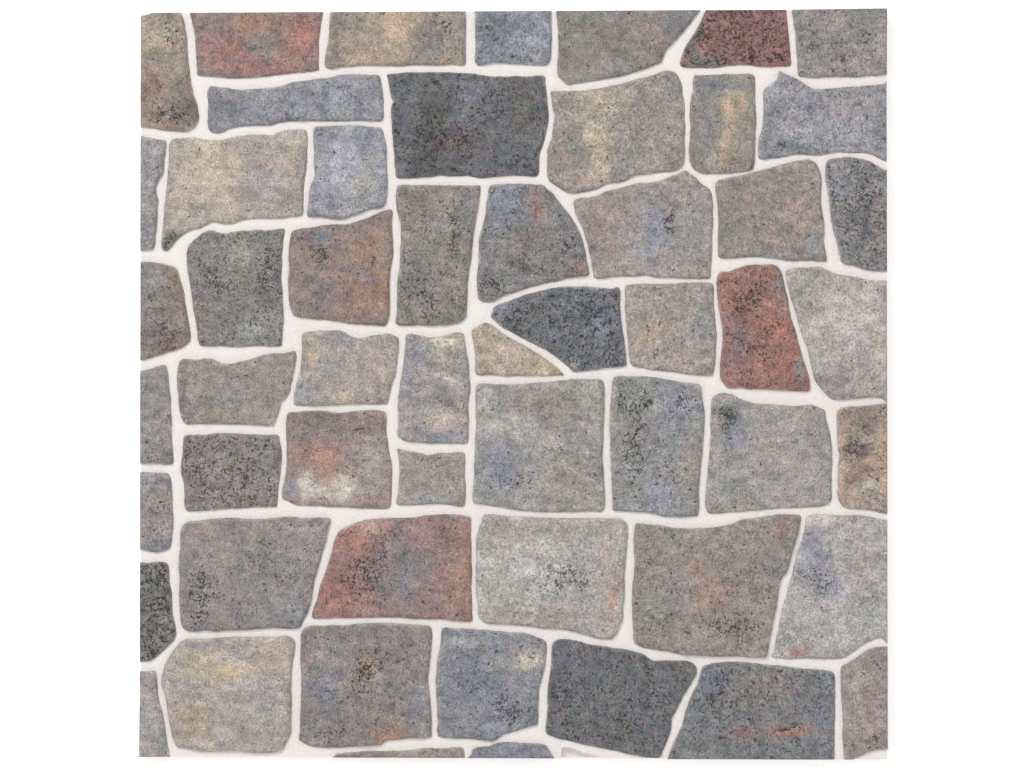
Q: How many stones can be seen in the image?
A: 55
